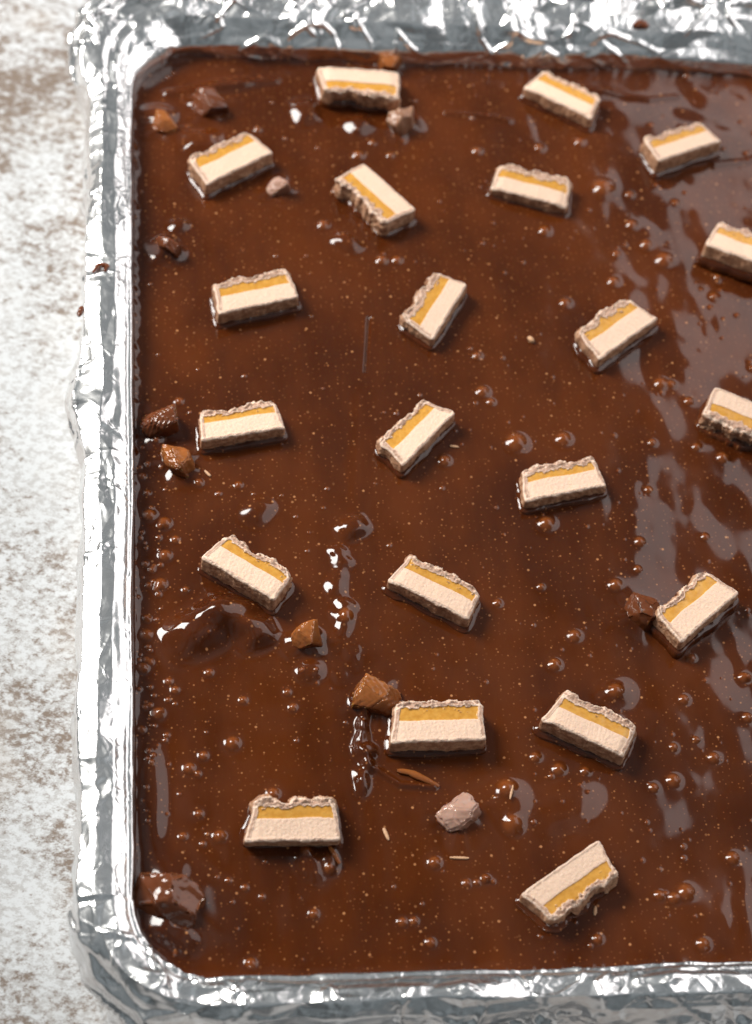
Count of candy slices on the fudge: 21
